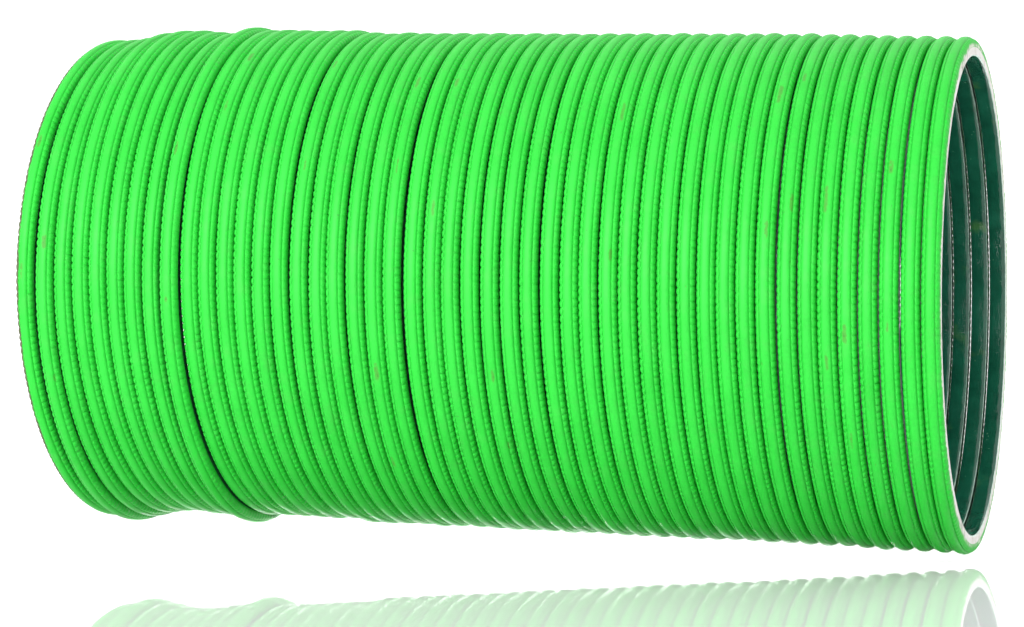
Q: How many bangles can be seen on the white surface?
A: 48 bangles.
